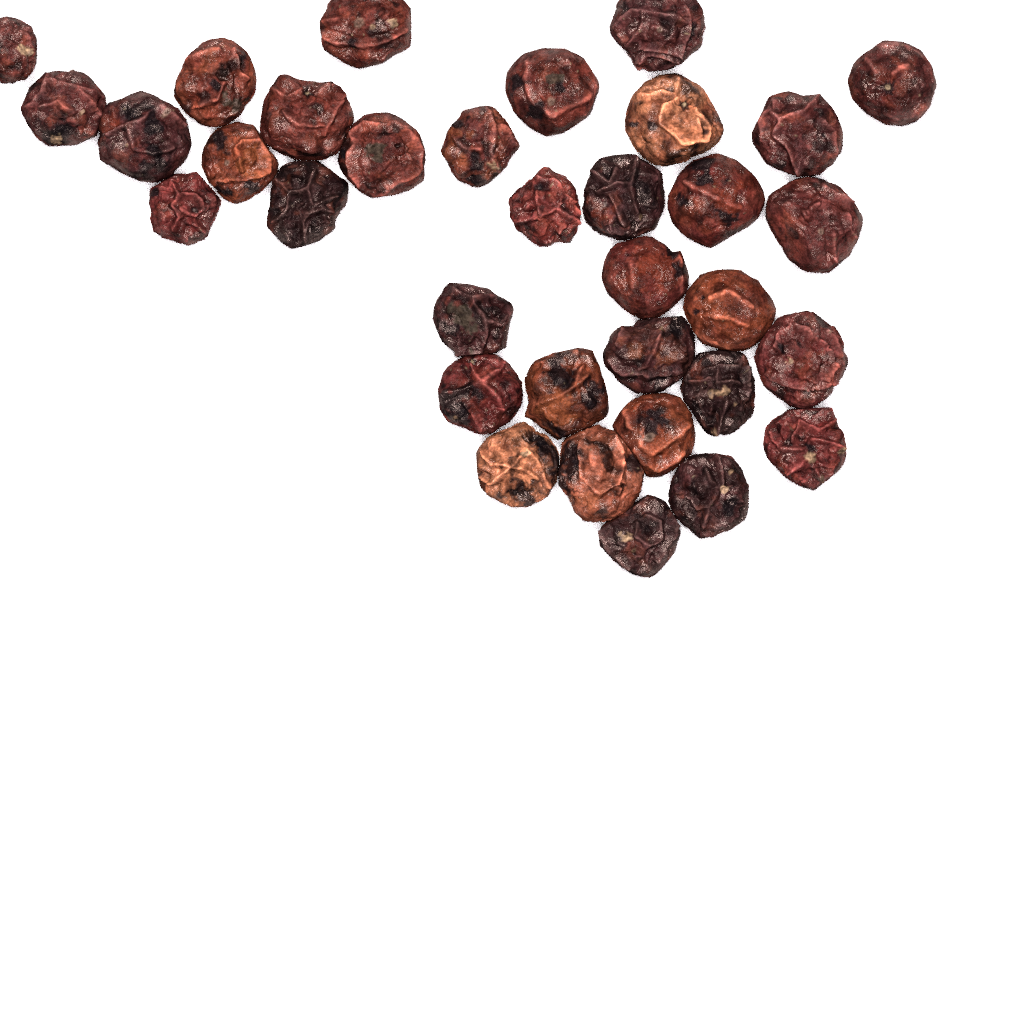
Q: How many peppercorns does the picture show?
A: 34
